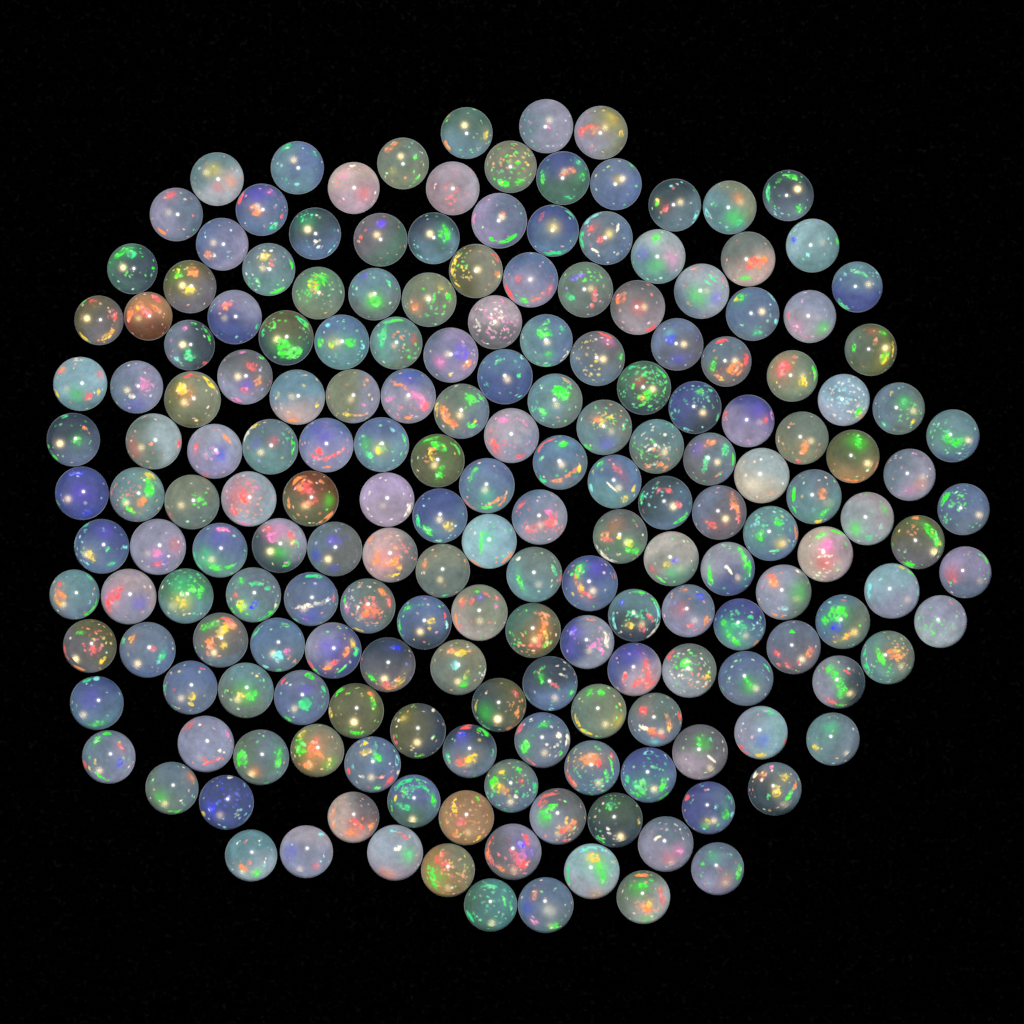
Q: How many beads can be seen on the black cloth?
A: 192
